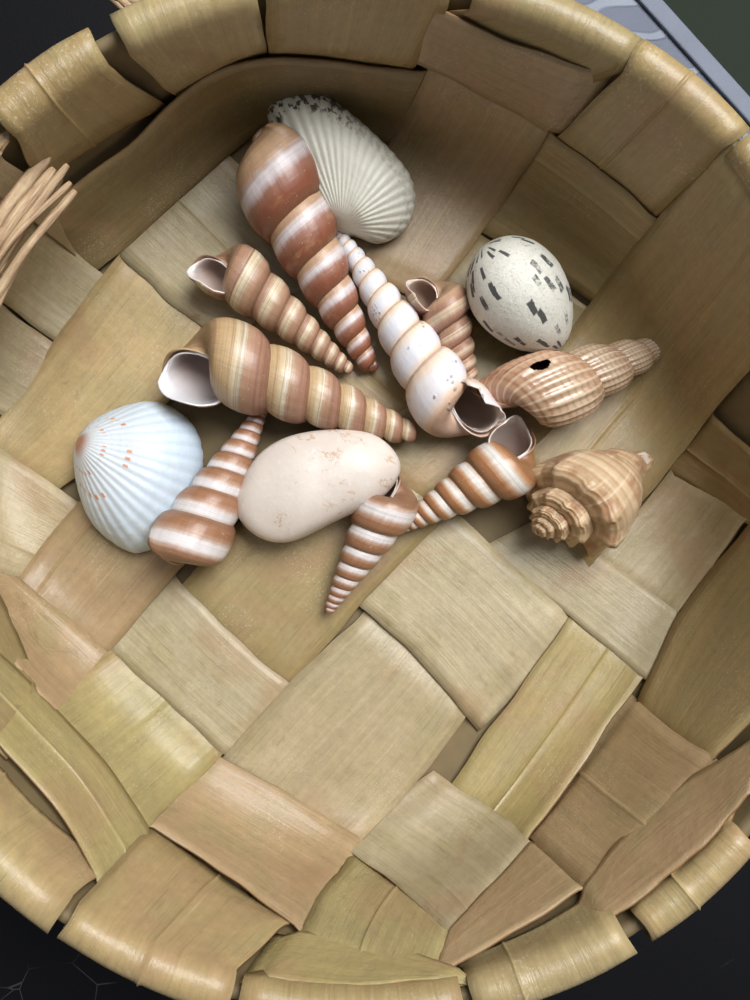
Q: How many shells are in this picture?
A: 13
